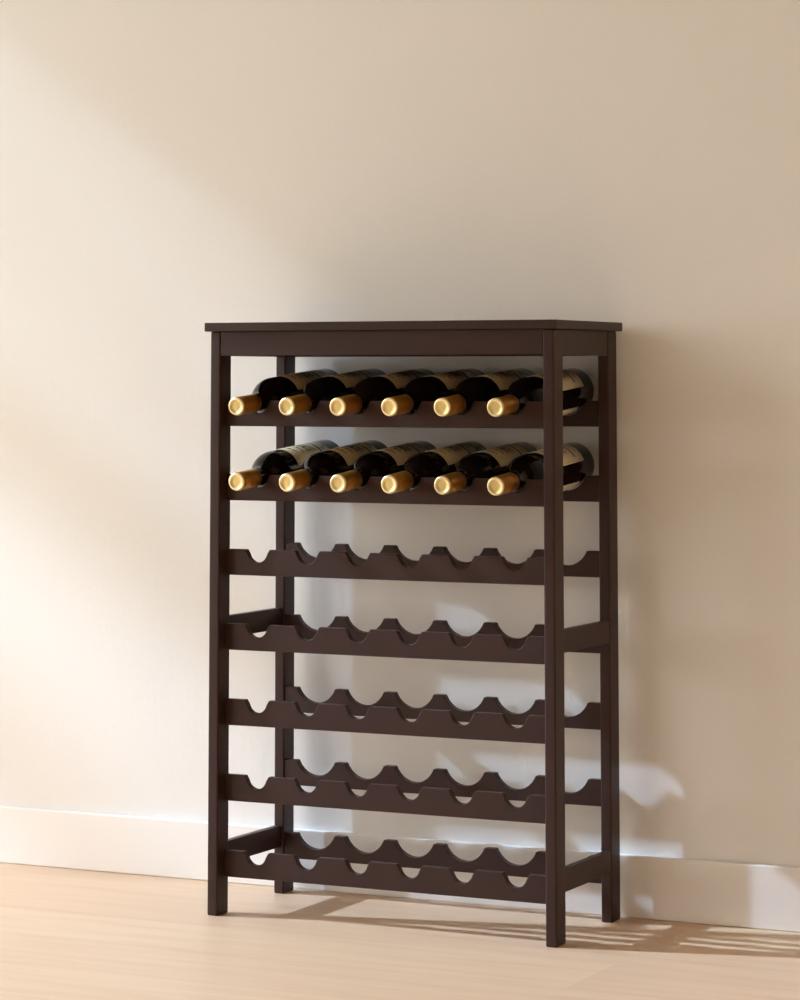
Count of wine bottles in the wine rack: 12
